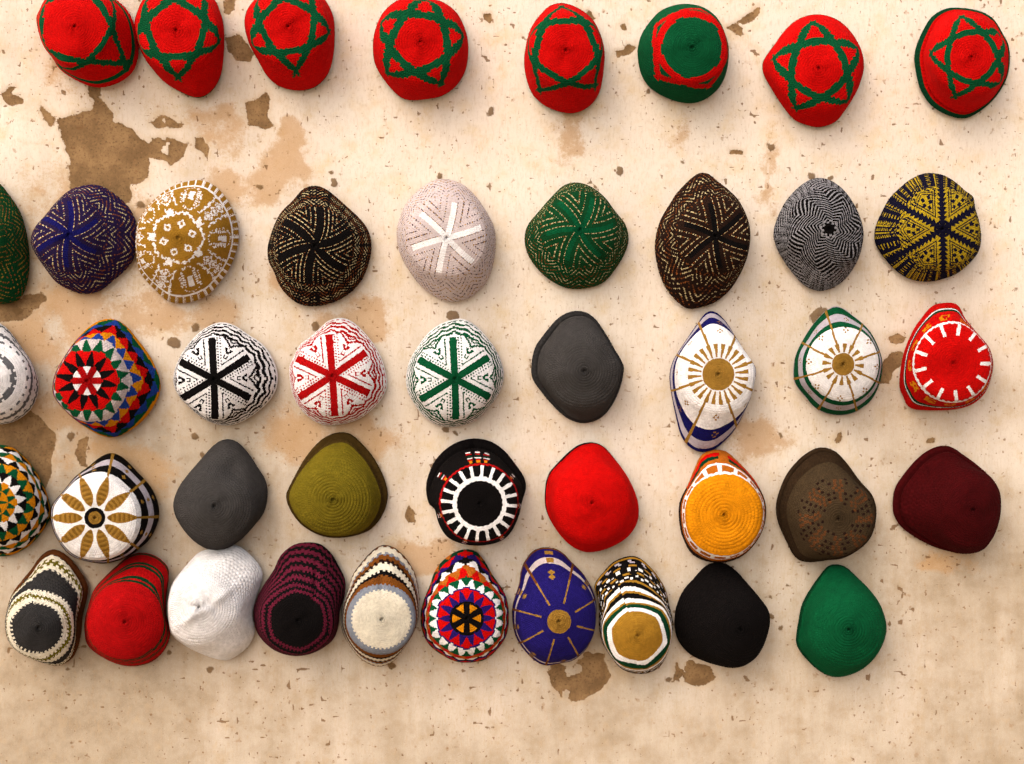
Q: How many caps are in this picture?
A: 45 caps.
